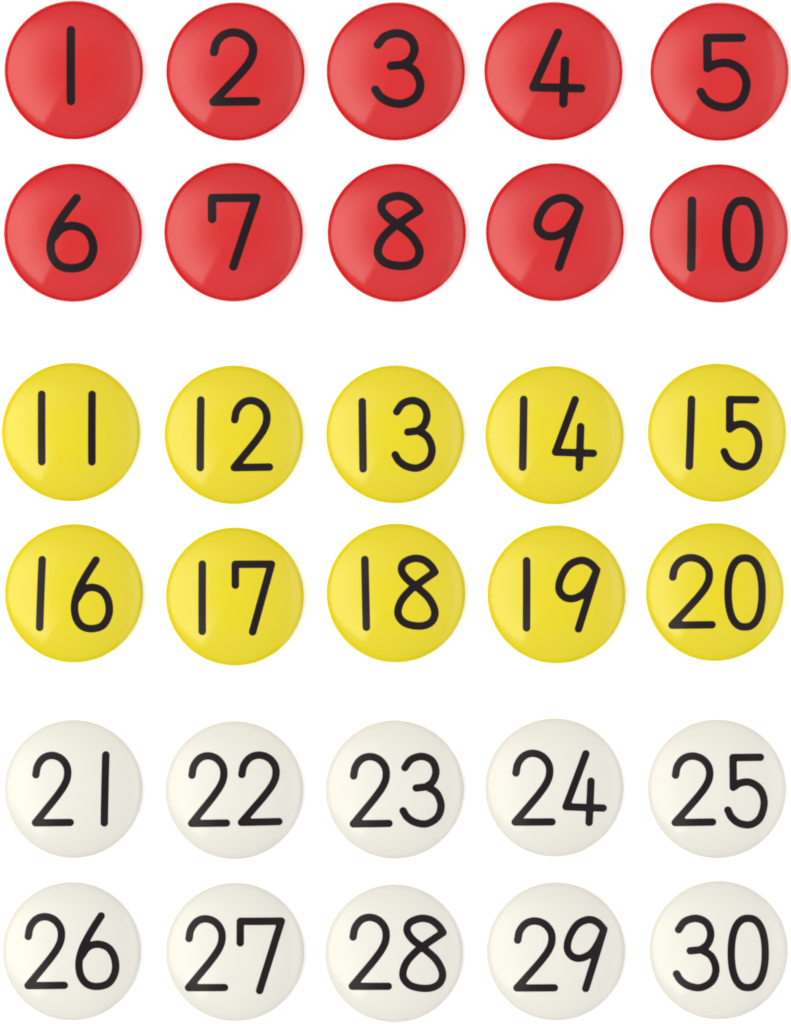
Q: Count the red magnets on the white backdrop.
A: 10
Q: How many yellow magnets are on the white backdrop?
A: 10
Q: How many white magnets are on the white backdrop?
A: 10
